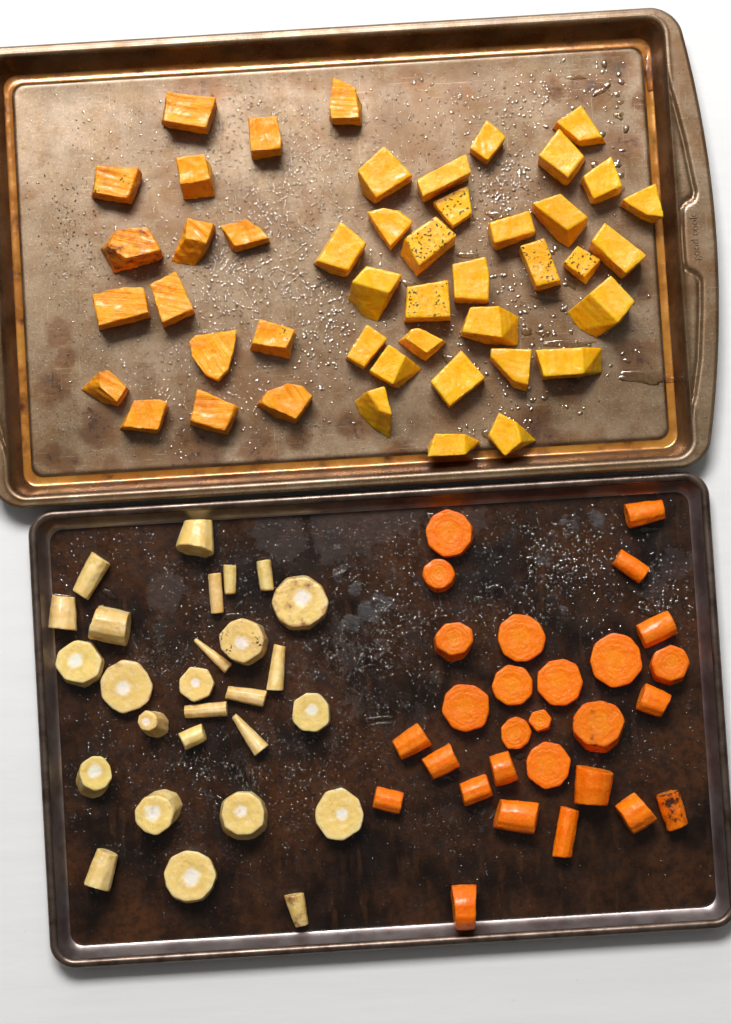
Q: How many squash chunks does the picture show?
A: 30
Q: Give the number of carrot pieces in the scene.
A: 28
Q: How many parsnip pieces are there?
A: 27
